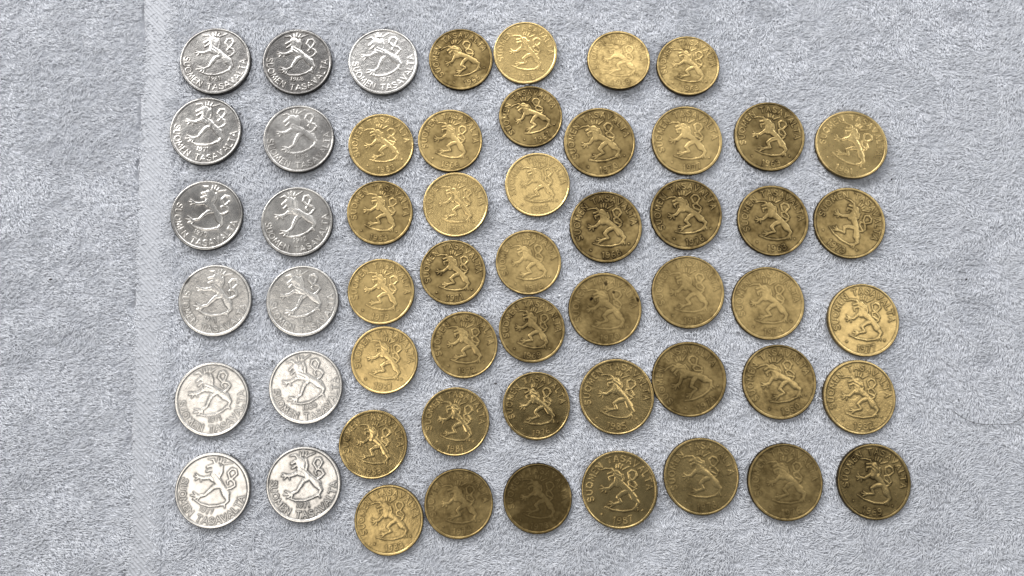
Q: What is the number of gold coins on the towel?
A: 42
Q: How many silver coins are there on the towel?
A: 13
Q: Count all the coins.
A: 55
